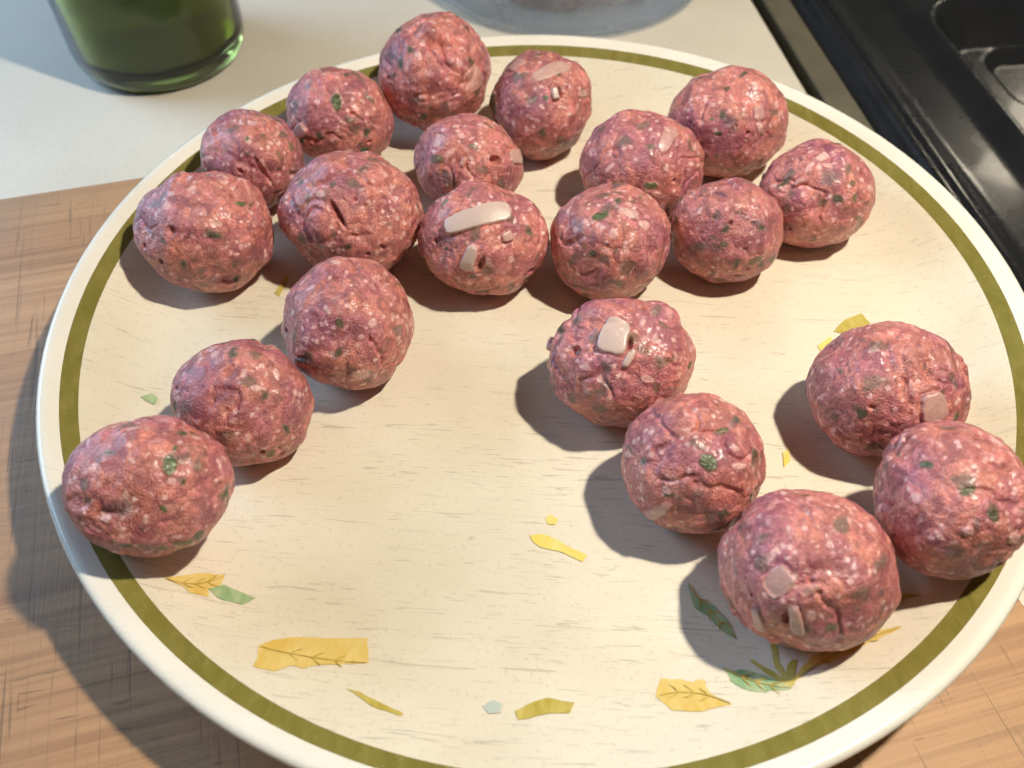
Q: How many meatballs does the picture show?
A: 21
